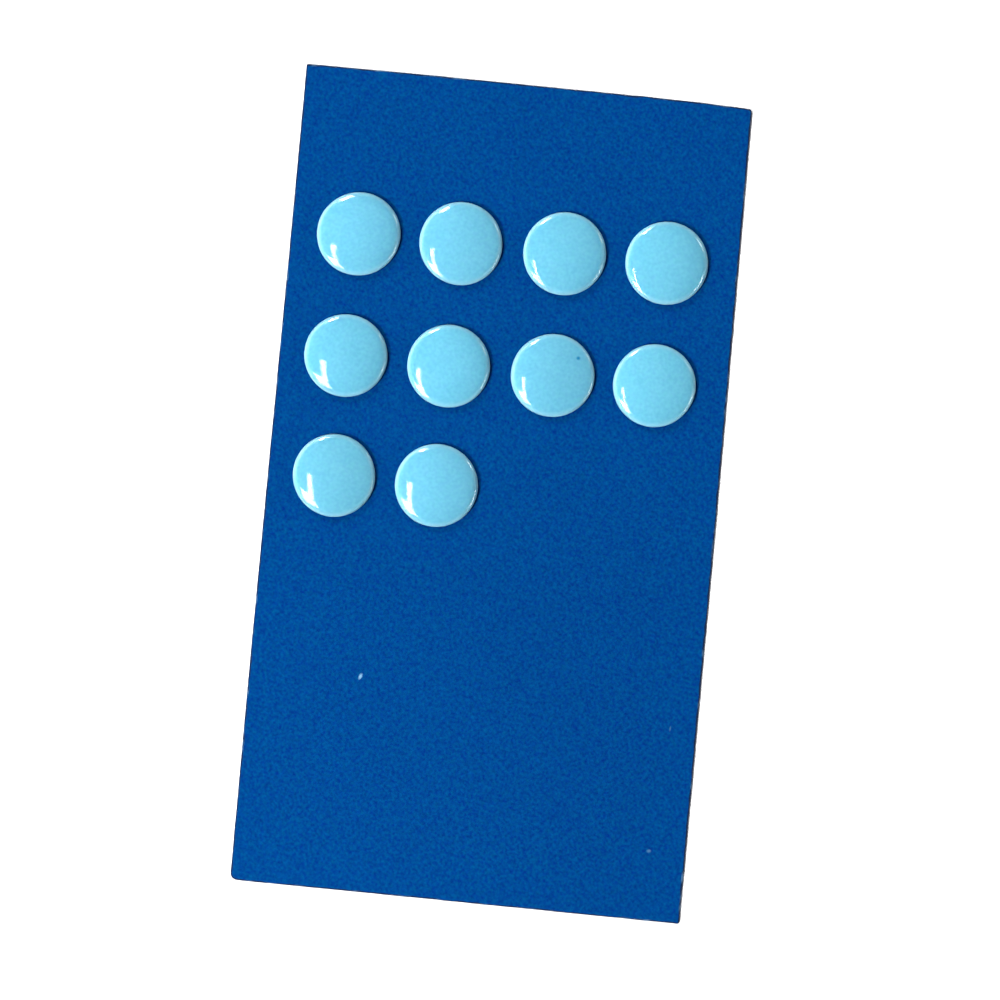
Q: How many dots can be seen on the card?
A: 10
